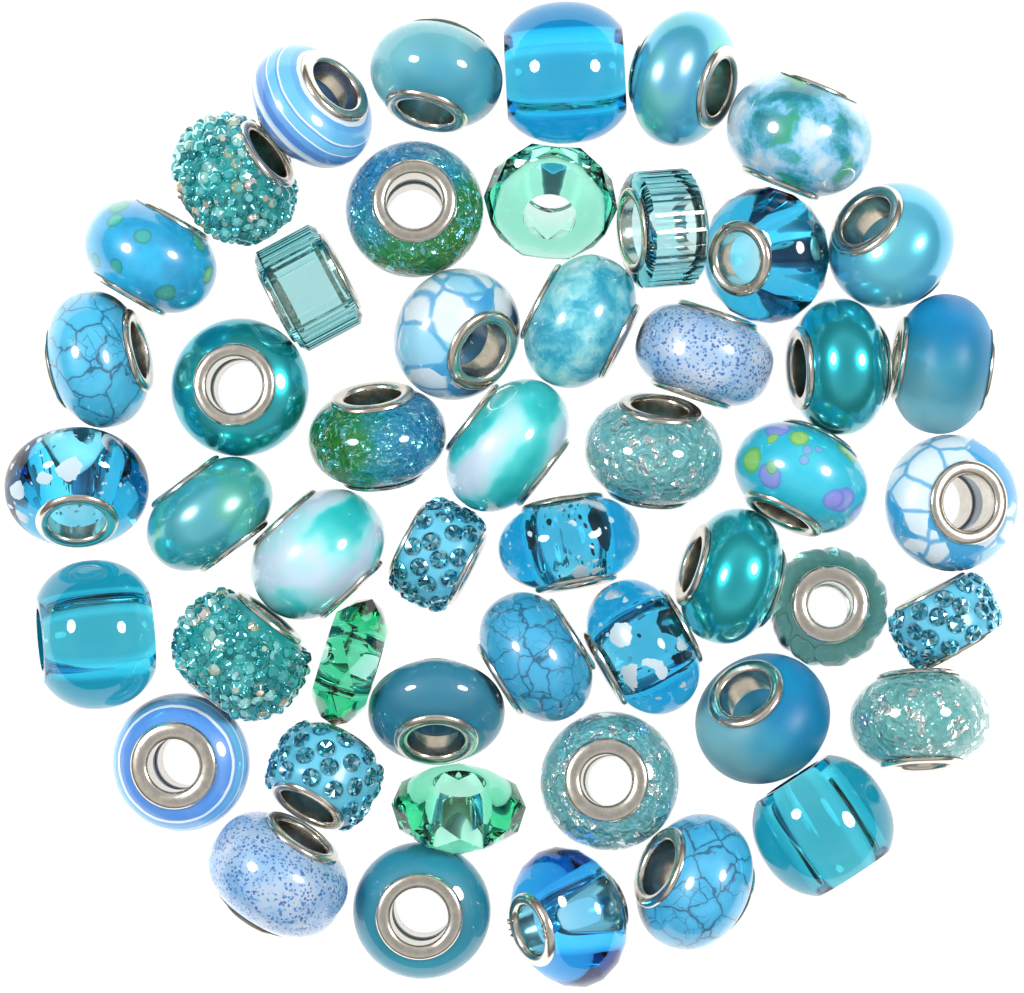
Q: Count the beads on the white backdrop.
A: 50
